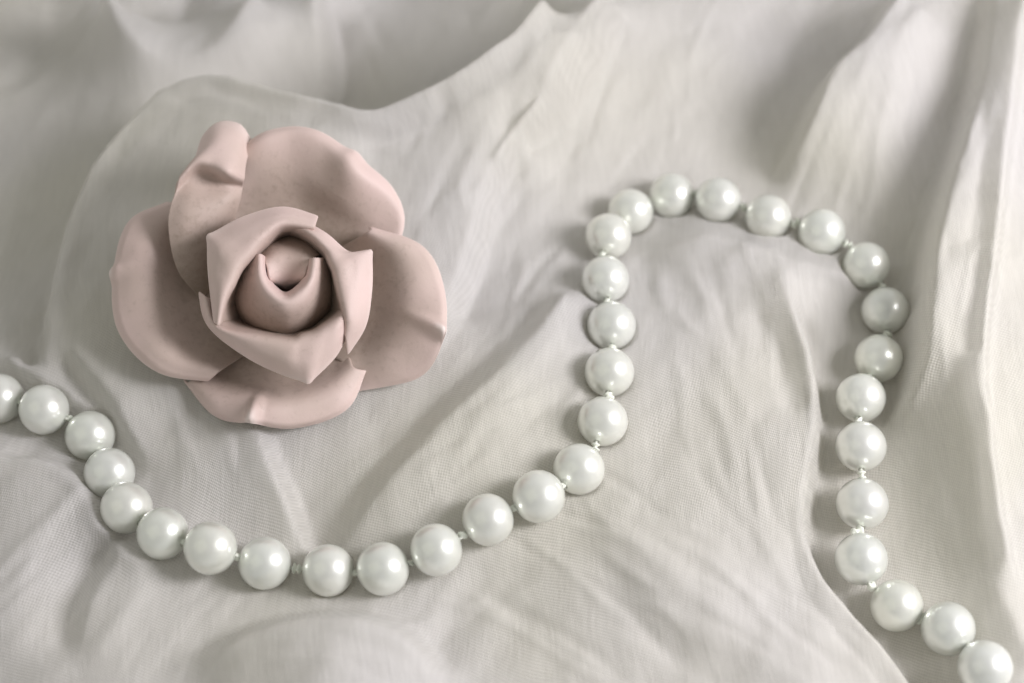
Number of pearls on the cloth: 34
